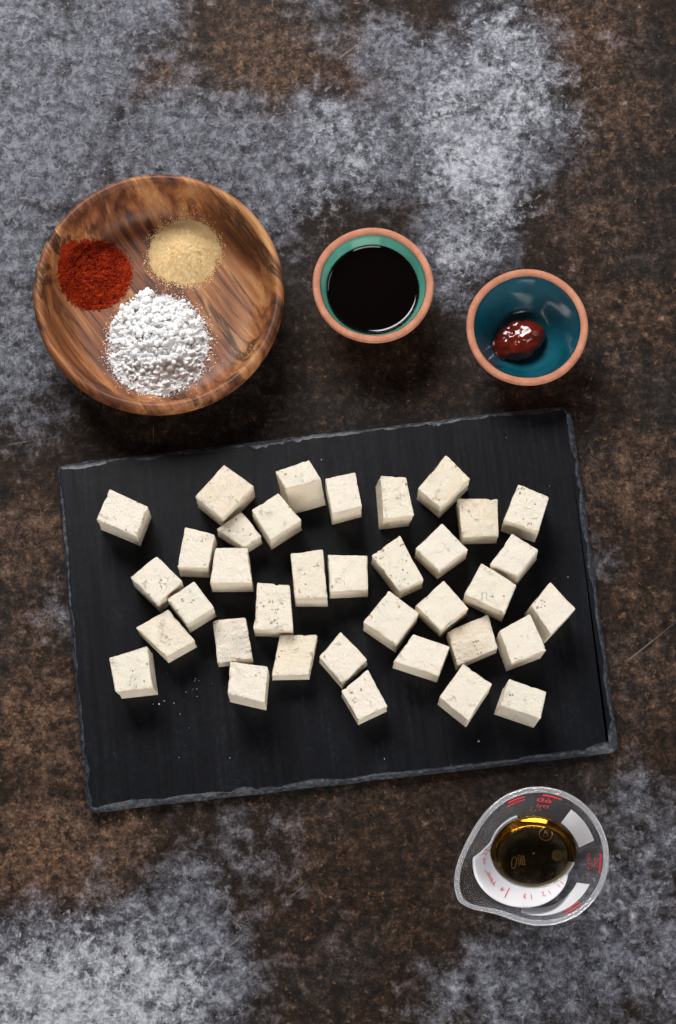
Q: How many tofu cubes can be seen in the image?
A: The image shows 36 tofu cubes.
